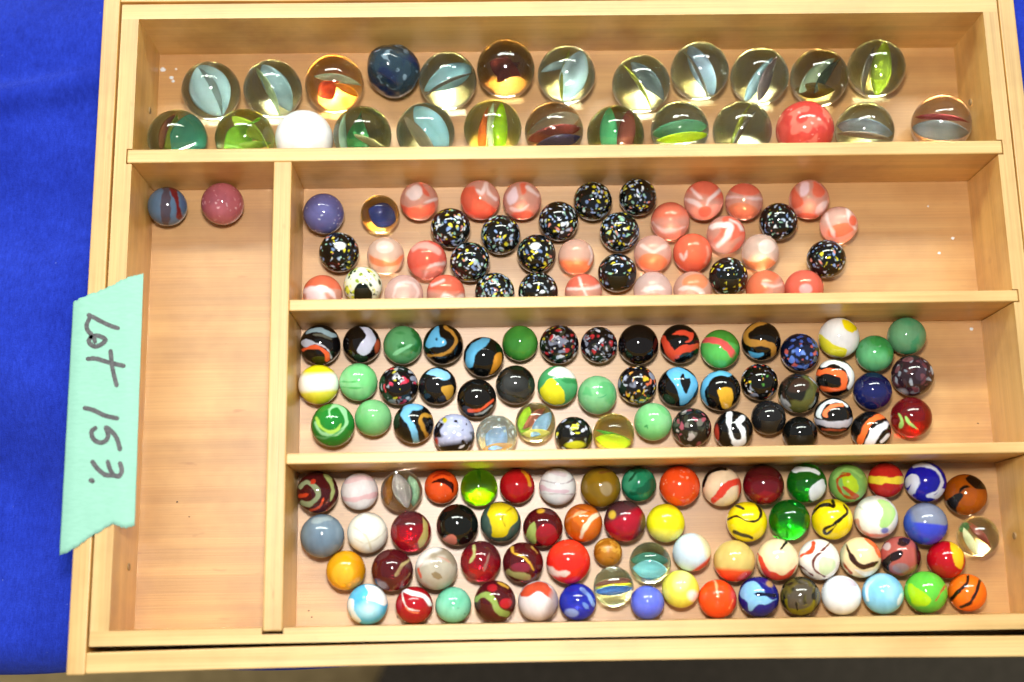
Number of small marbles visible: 154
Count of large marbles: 25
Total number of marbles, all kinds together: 179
